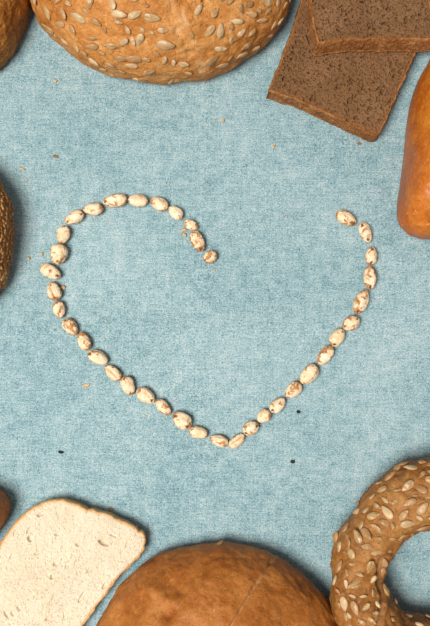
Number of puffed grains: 38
